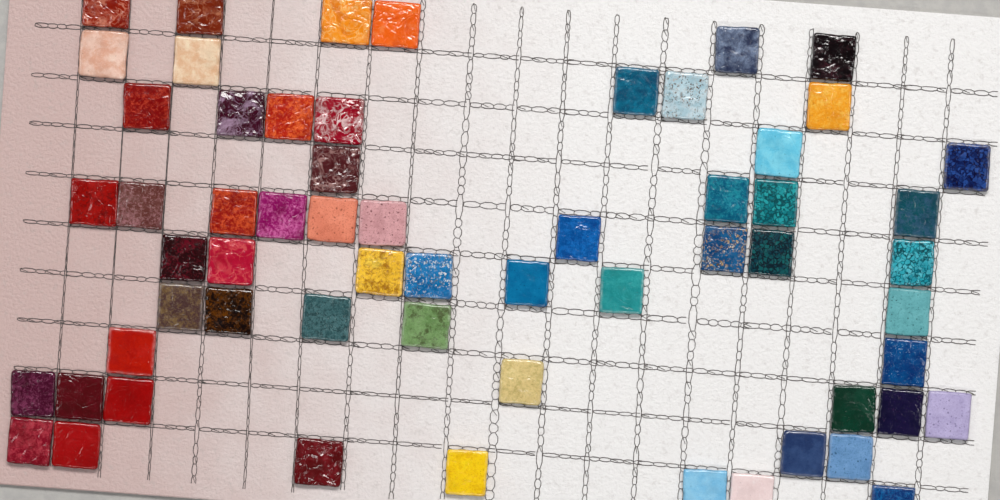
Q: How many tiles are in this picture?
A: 60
